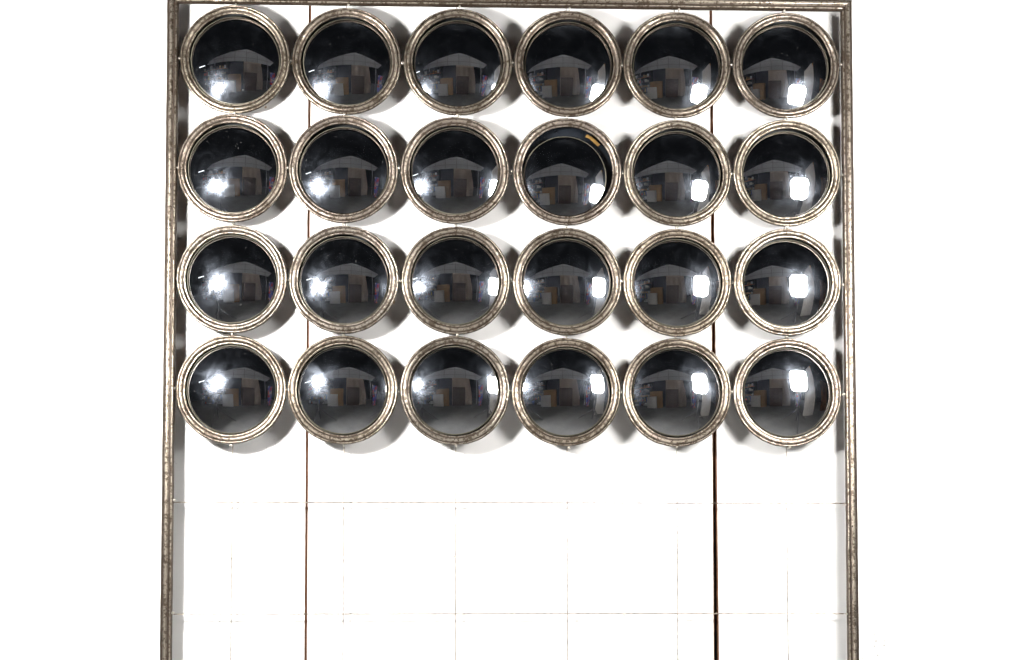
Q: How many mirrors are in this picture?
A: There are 24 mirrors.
